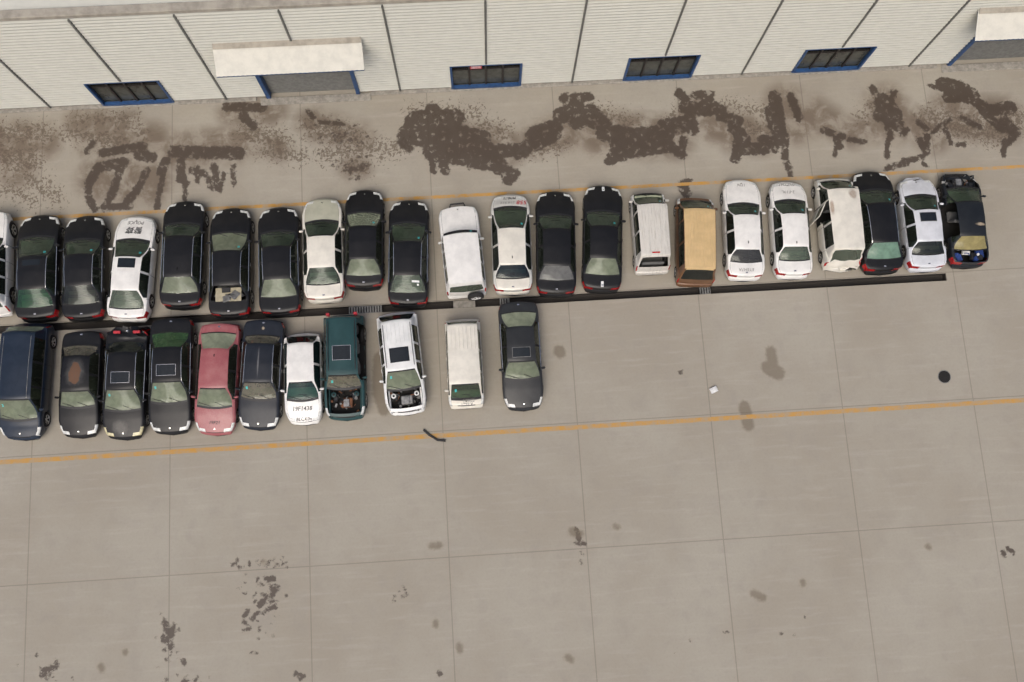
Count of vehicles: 33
